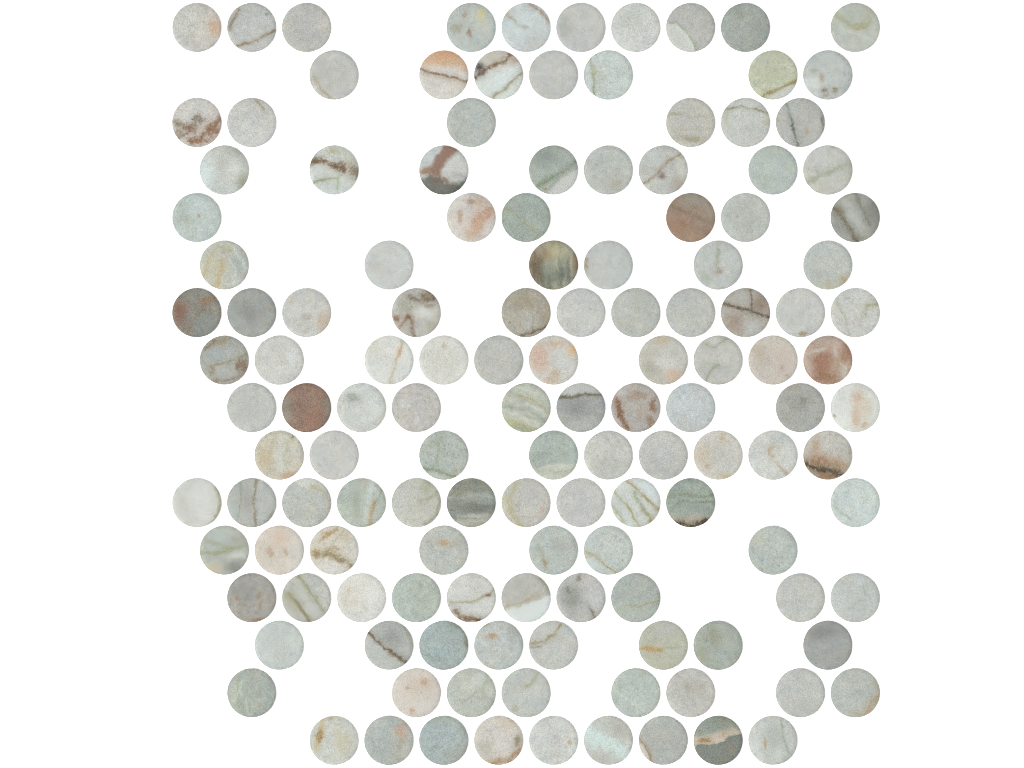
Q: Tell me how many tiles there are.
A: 136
